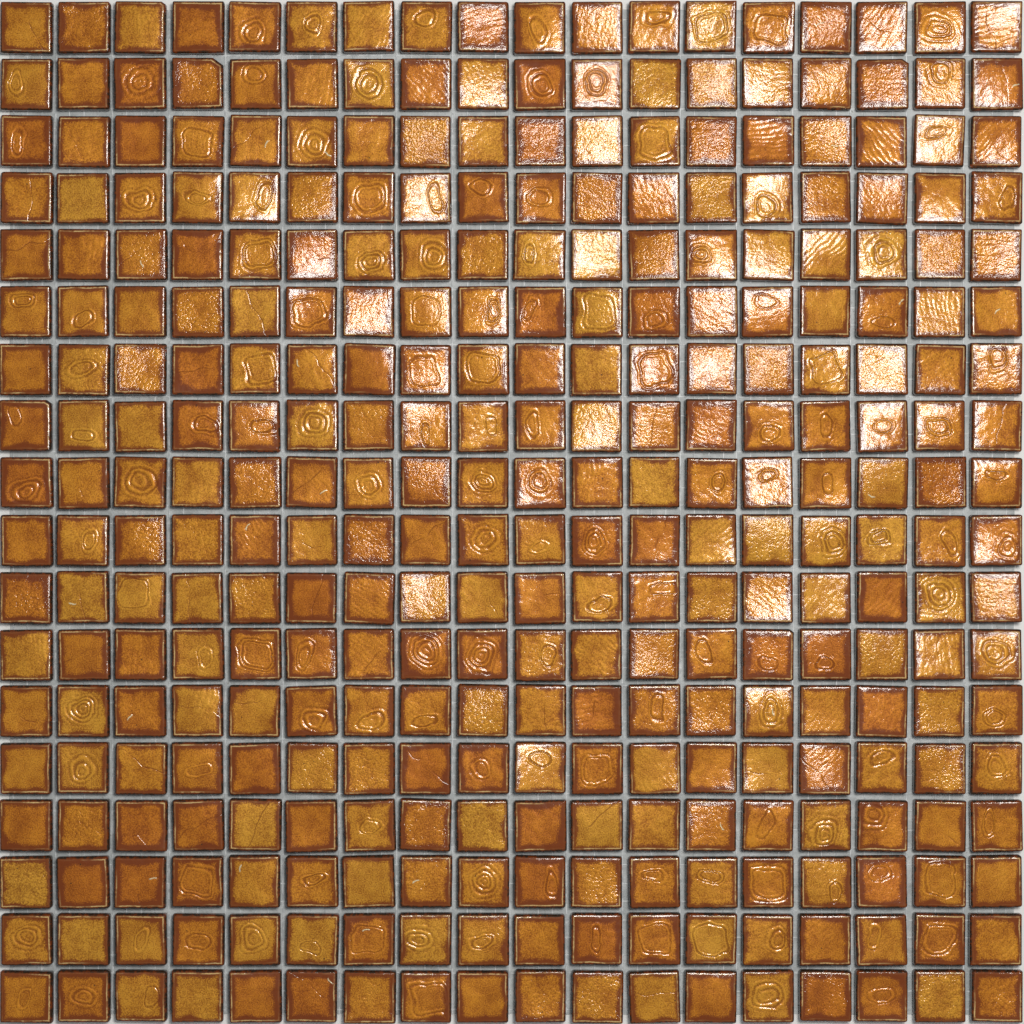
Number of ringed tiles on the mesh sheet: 144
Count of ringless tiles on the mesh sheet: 180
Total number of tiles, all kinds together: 324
